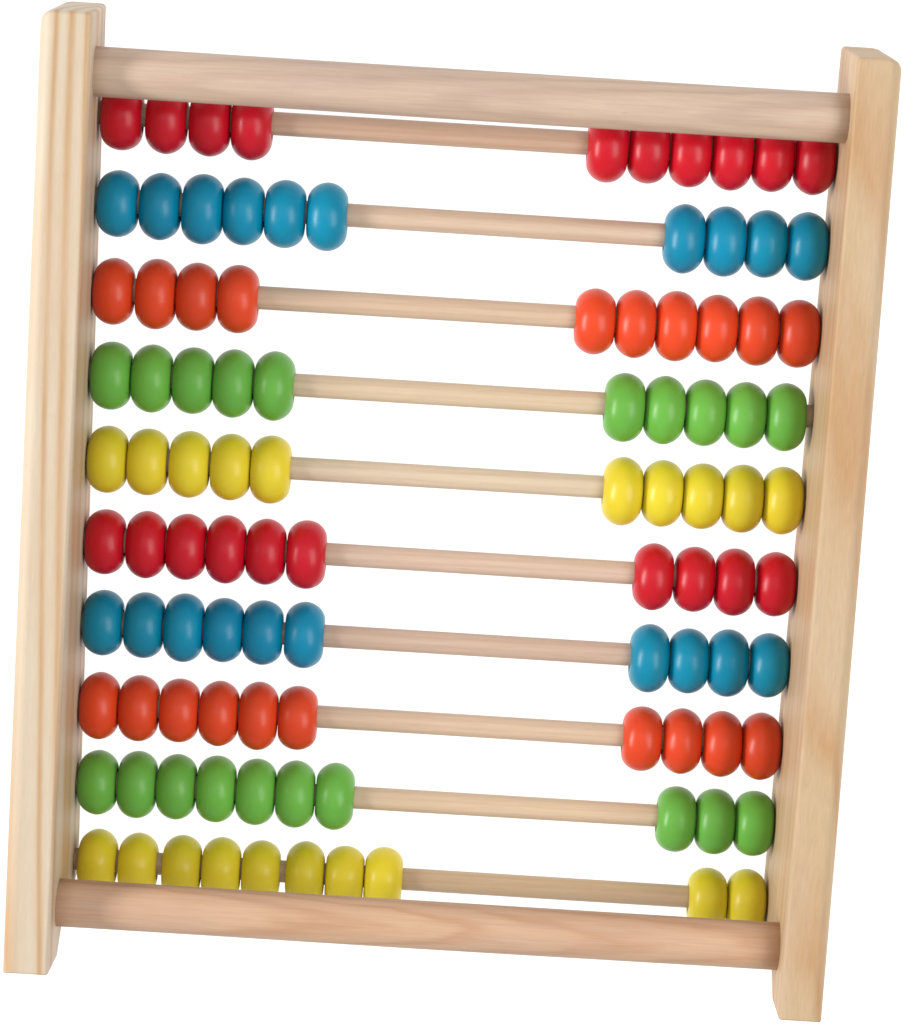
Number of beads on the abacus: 100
